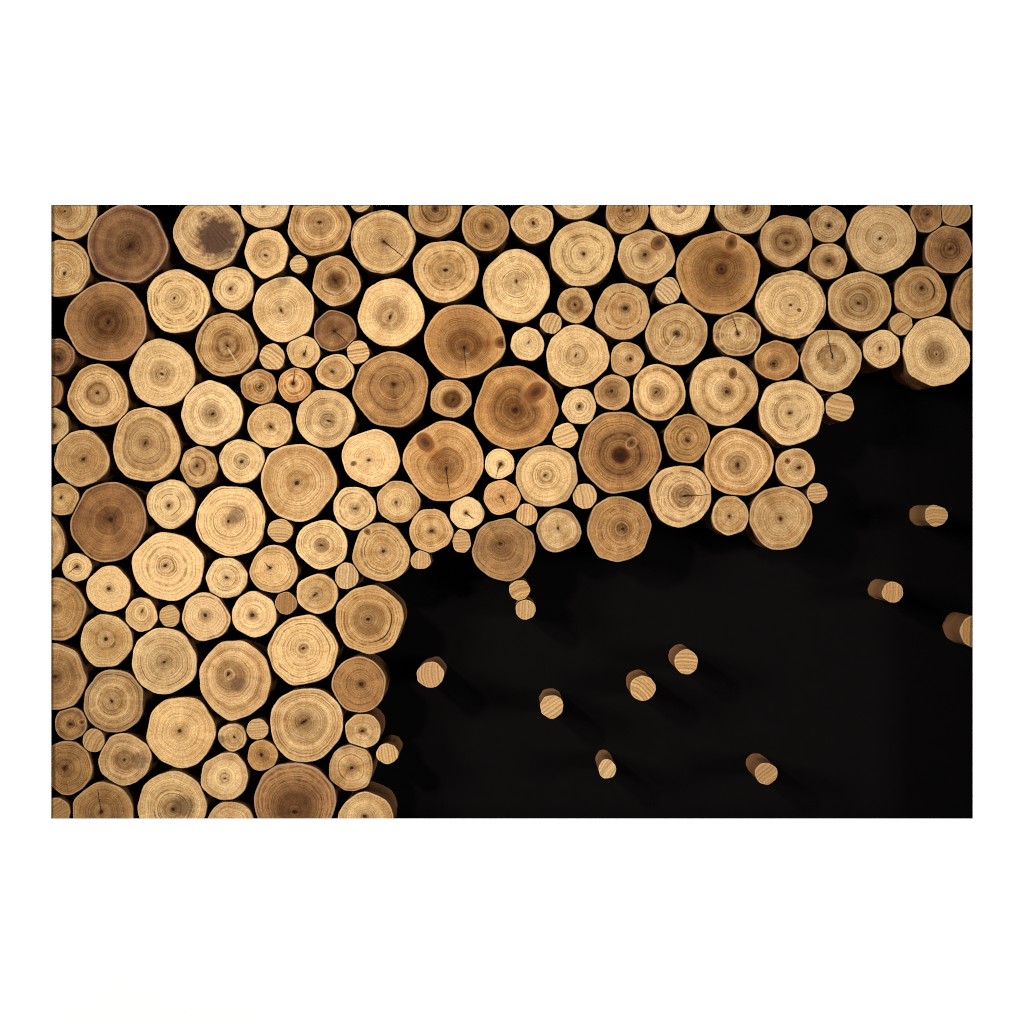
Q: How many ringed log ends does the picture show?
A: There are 133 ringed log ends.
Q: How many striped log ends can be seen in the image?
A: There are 35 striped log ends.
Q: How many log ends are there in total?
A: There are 168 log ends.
